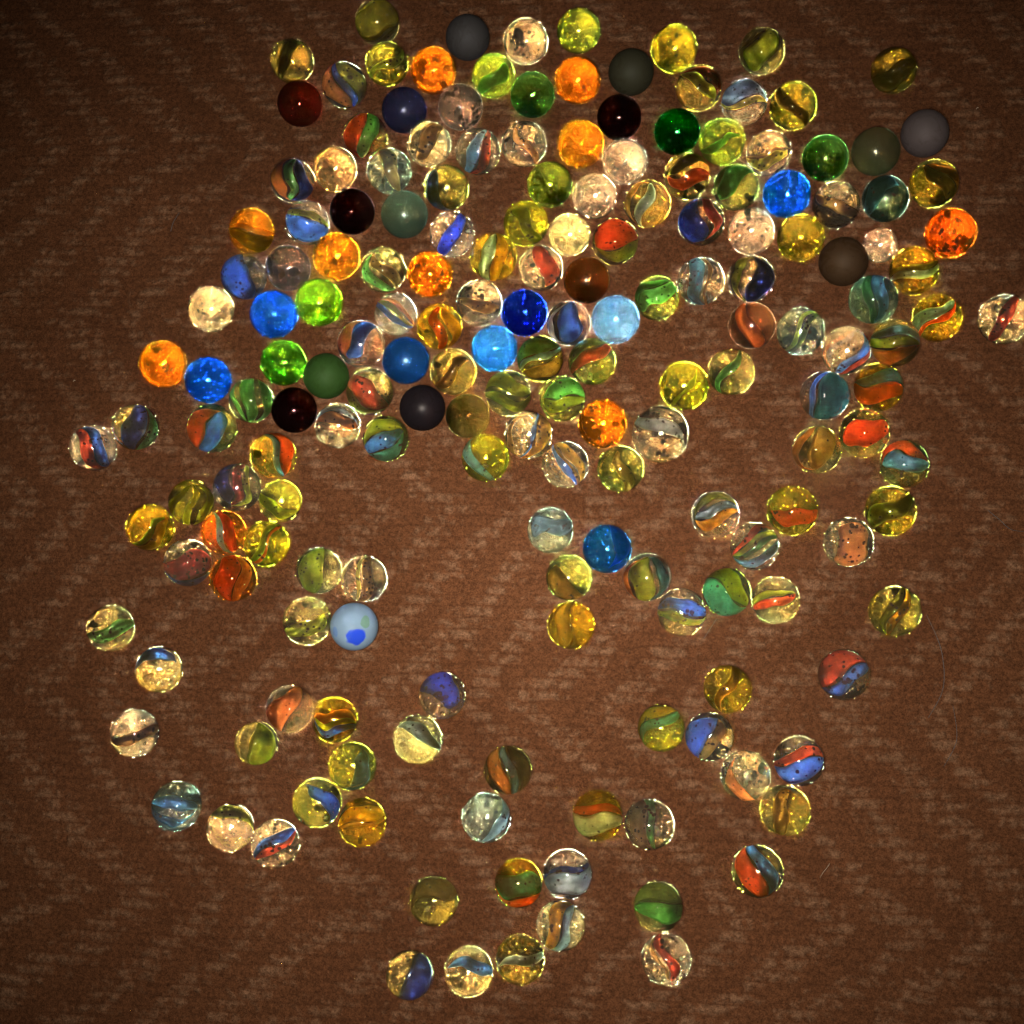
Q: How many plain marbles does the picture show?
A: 49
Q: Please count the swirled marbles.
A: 137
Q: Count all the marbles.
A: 186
